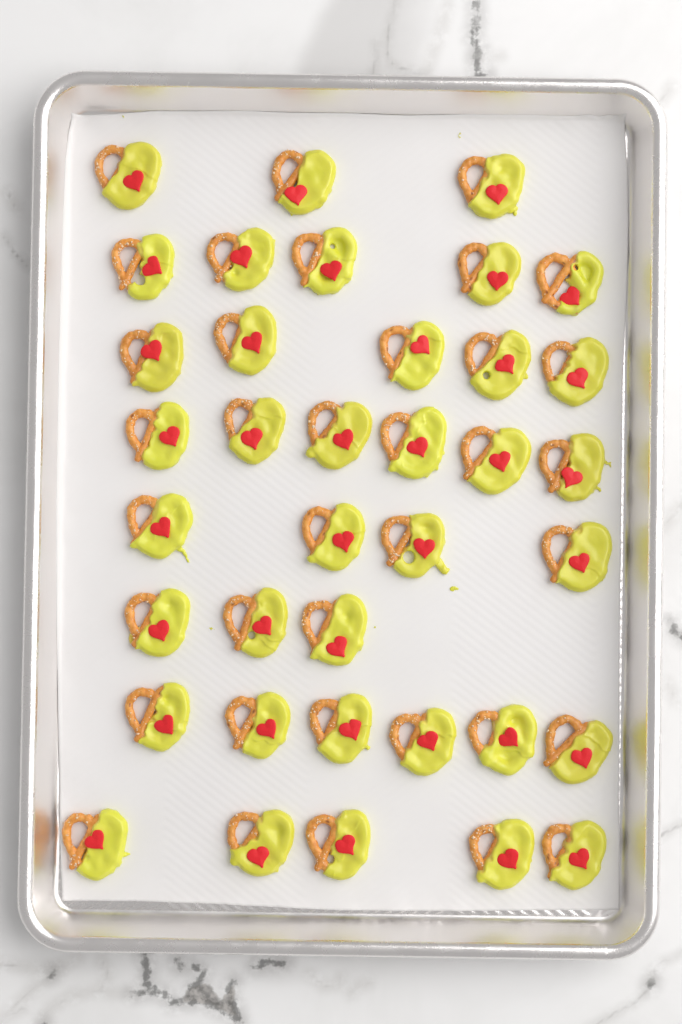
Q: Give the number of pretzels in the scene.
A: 37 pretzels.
